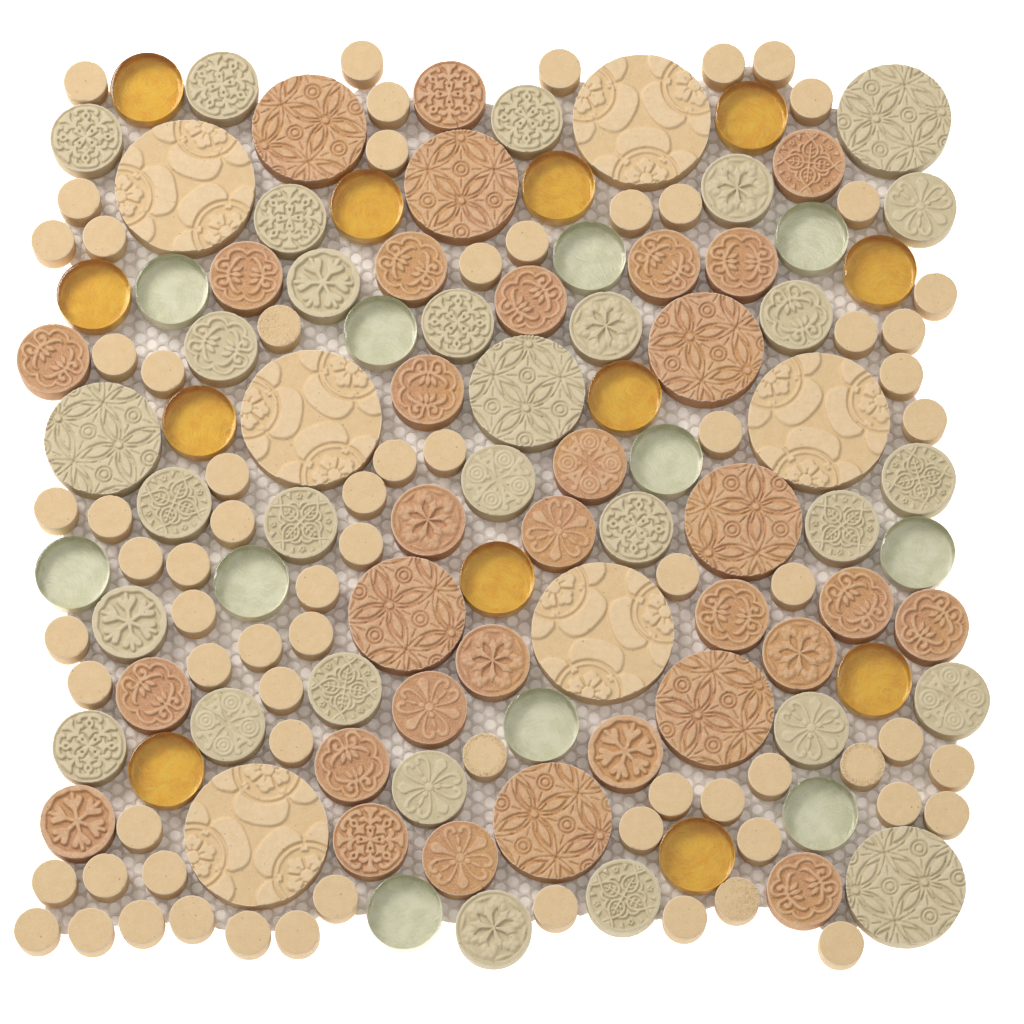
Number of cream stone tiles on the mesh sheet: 78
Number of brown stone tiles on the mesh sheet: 32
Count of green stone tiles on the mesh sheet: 30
